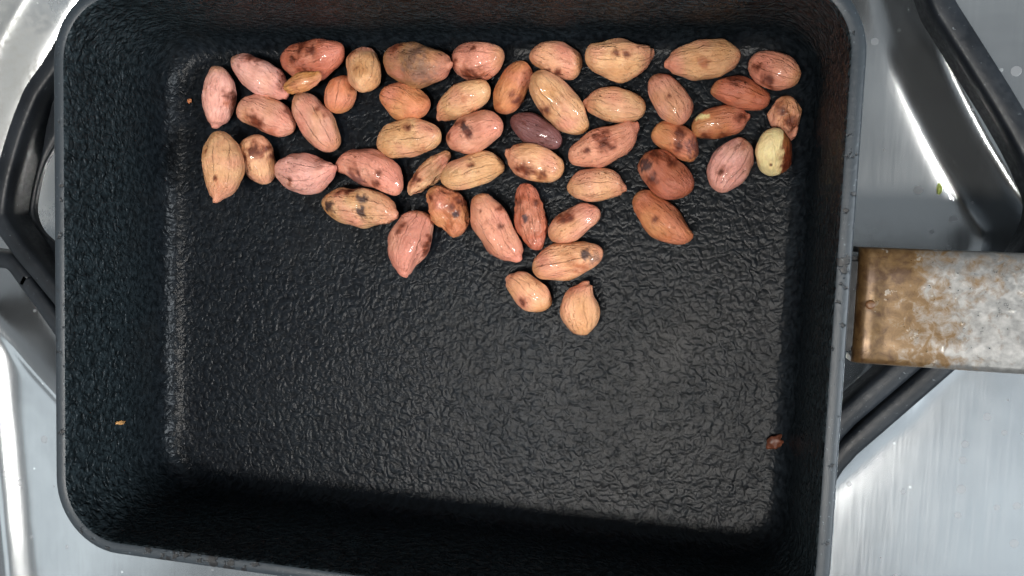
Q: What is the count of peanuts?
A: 49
